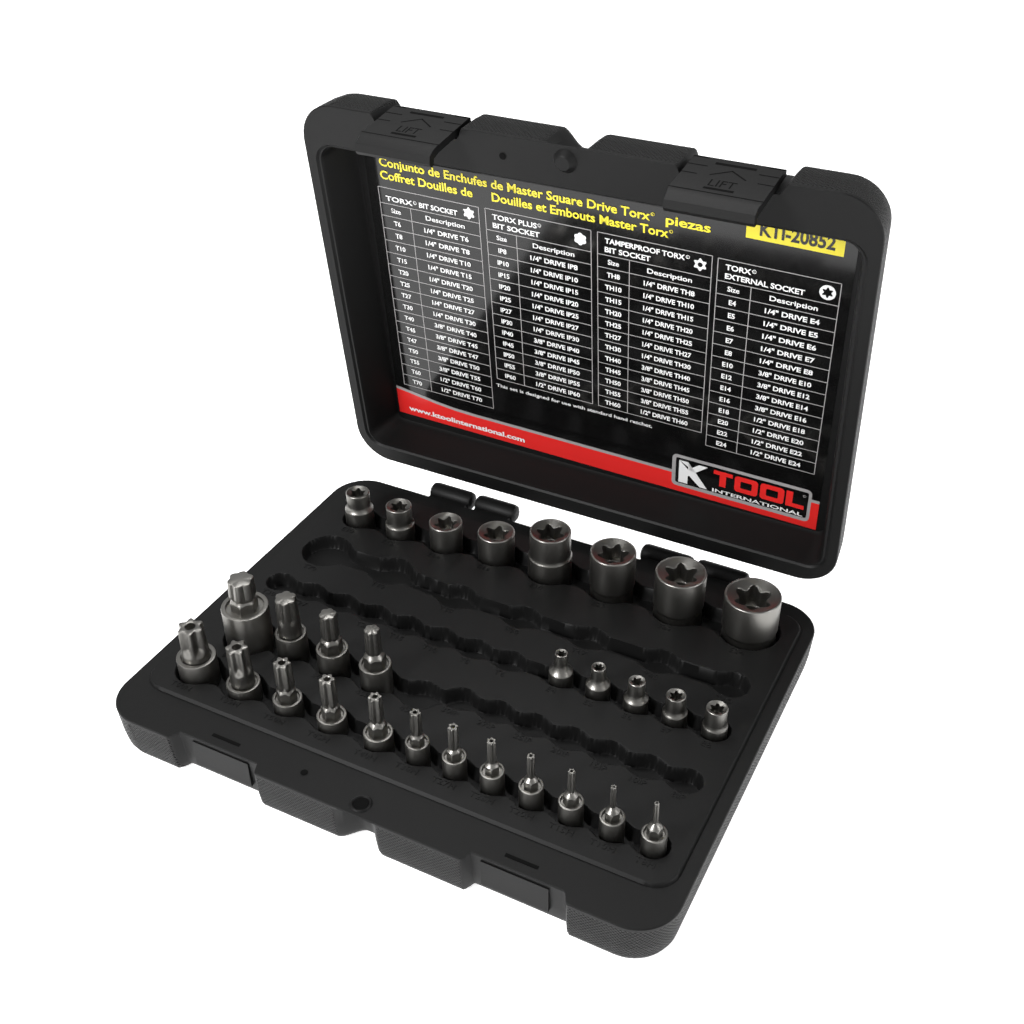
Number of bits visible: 16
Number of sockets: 13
